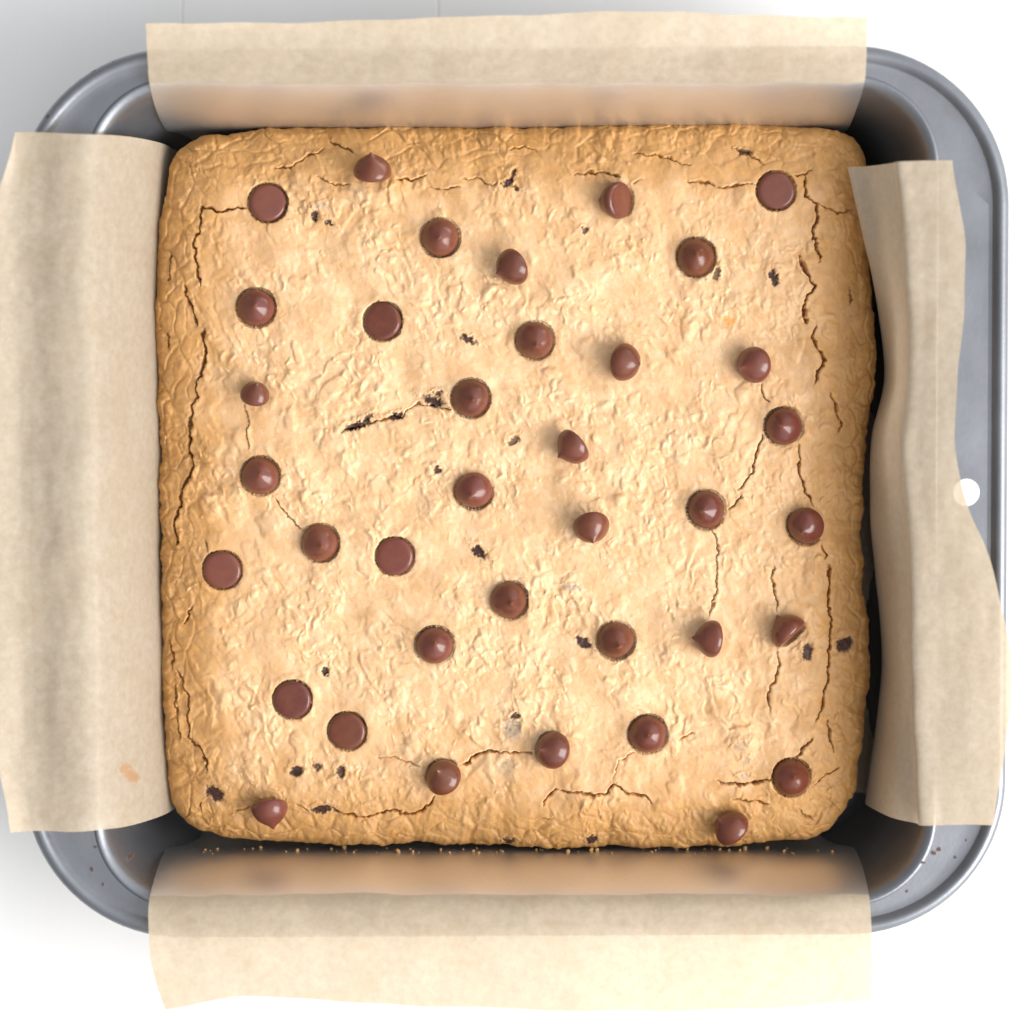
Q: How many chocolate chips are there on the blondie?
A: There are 37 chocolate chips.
